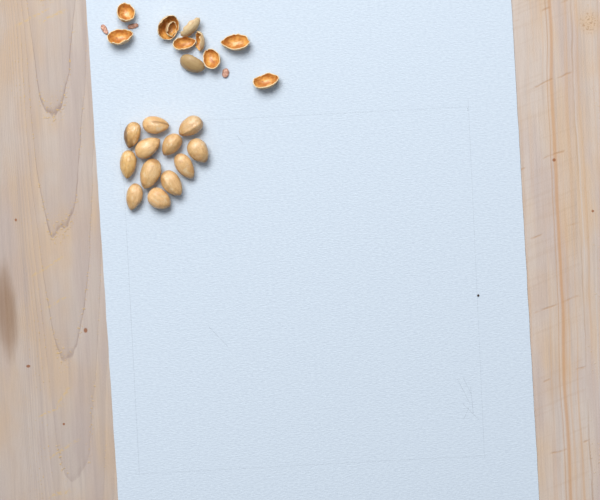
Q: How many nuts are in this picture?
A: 12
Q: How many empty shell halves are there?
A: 11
